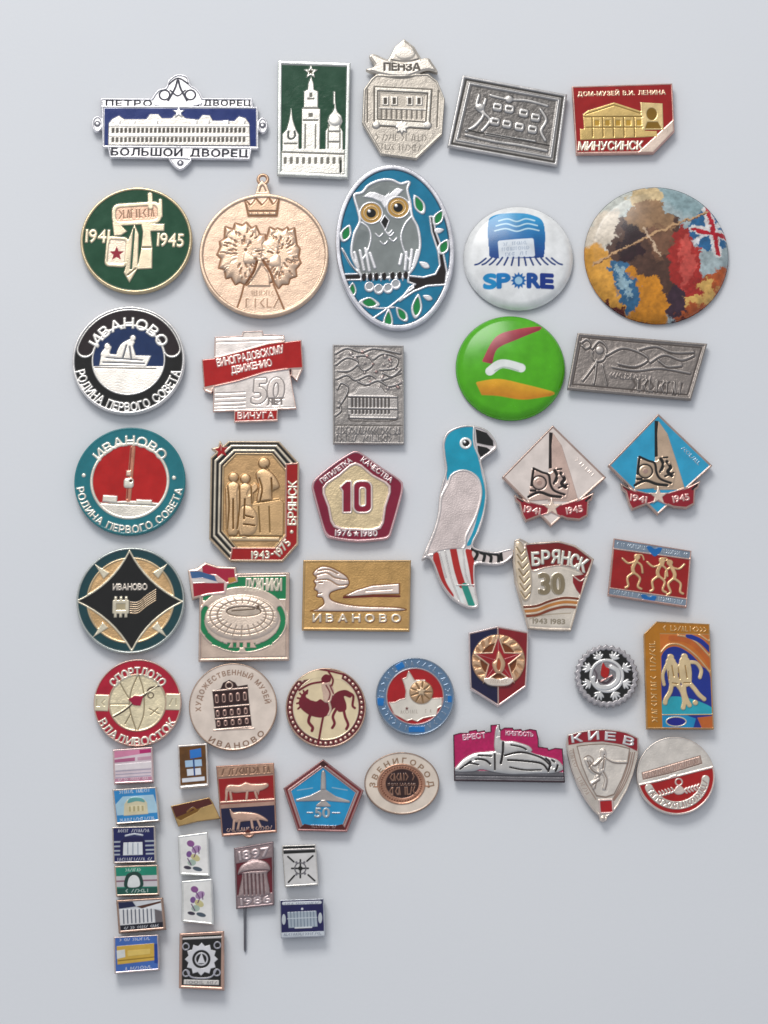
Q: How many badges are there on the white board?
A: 53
